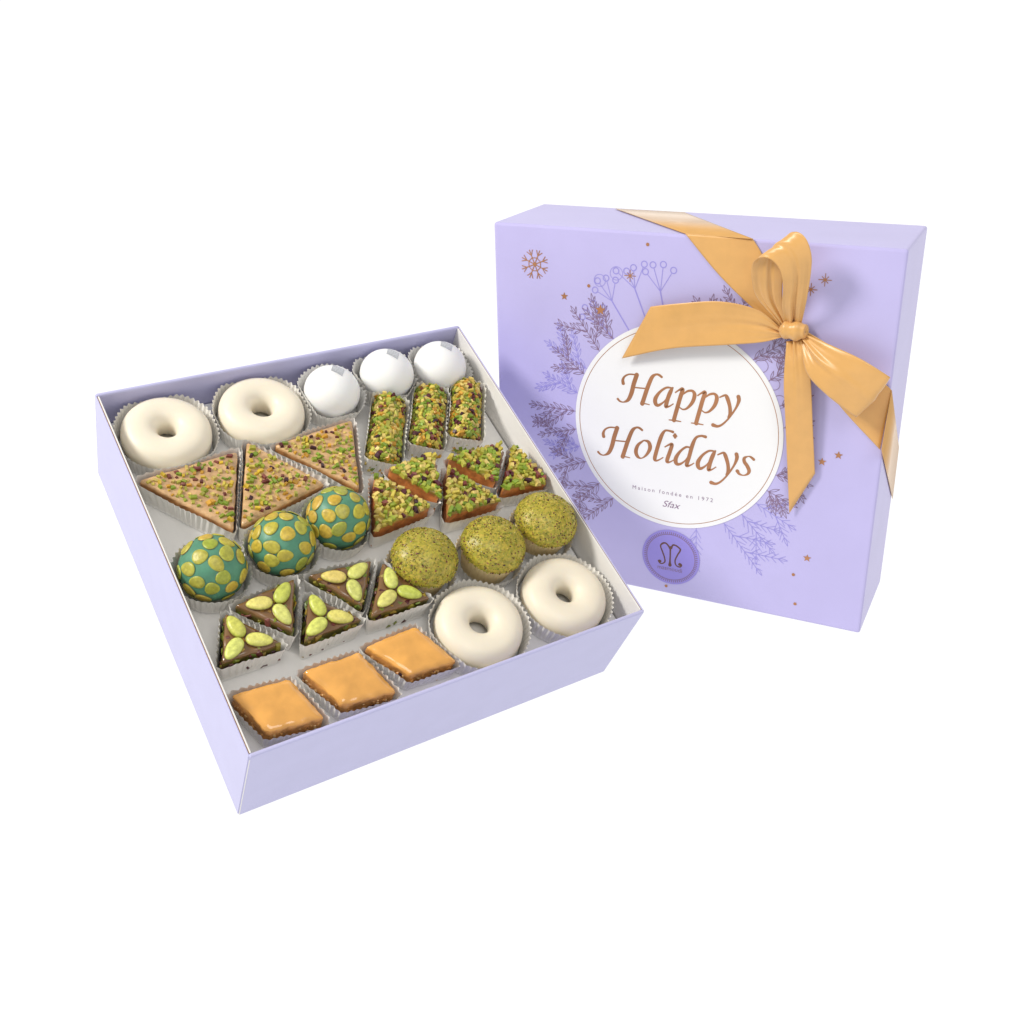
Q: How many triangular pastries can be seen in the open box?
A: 13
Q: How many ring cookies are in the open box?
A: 4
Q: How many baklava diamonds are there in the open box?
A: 3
